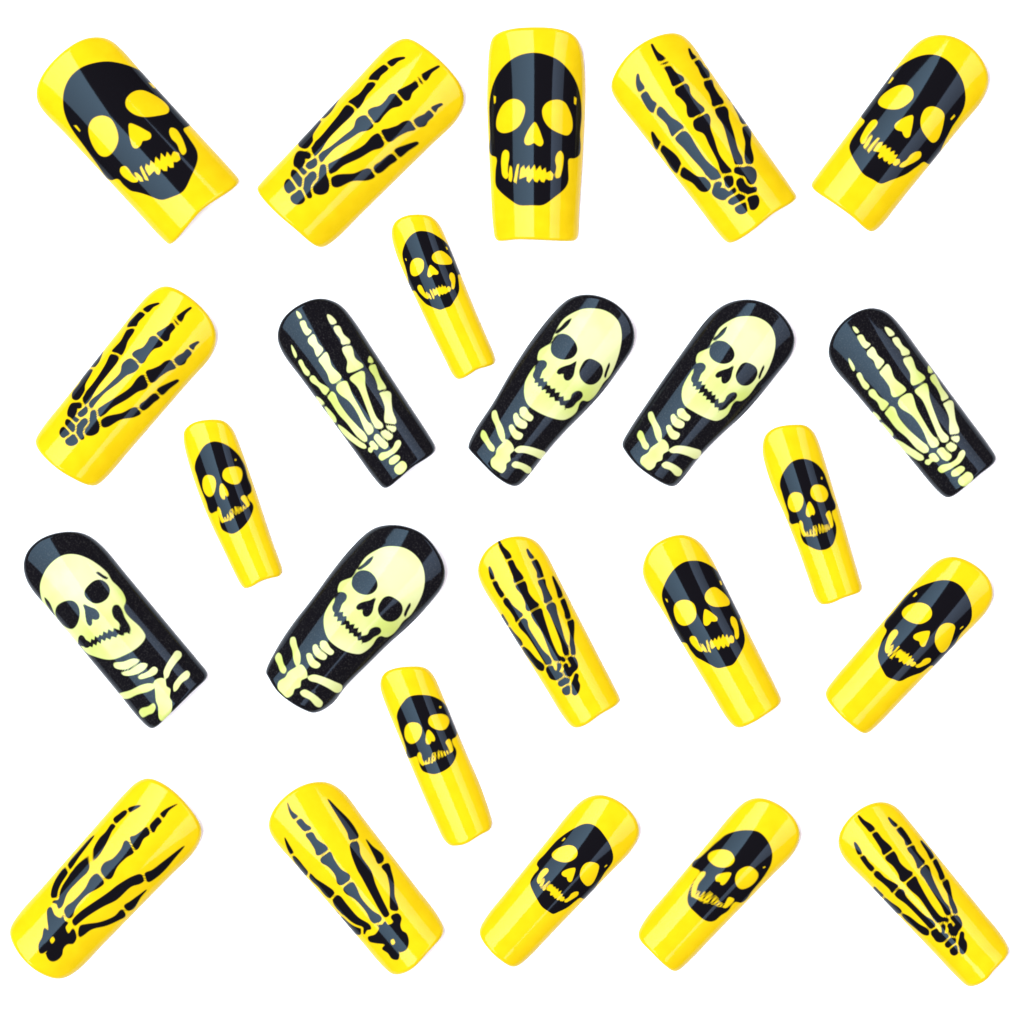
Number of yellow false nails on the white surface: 18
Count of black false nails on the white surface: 6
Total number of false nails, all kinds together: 24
